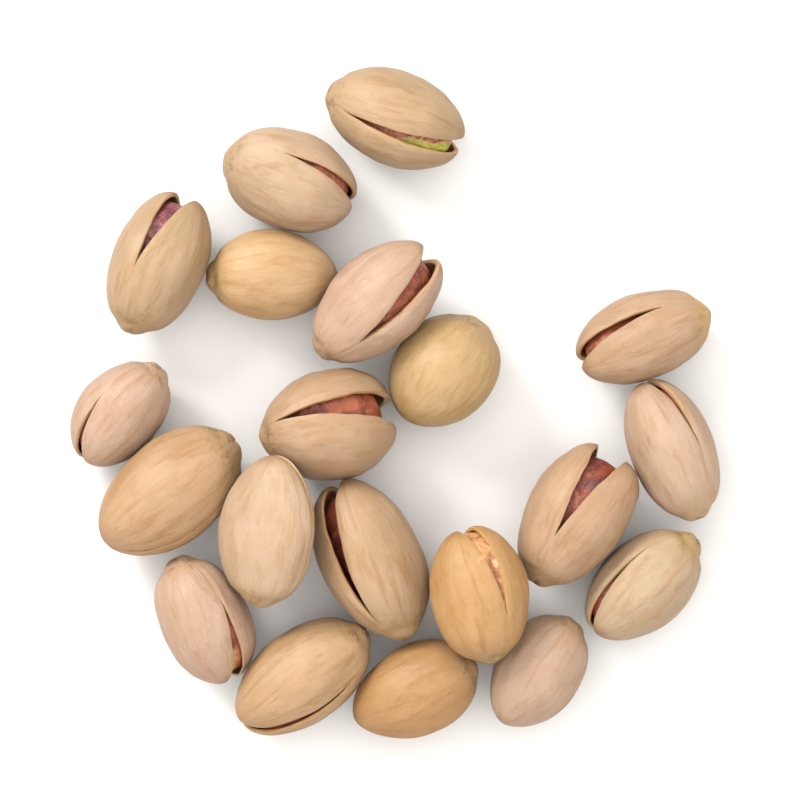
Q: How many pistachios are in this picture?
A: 20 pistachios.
